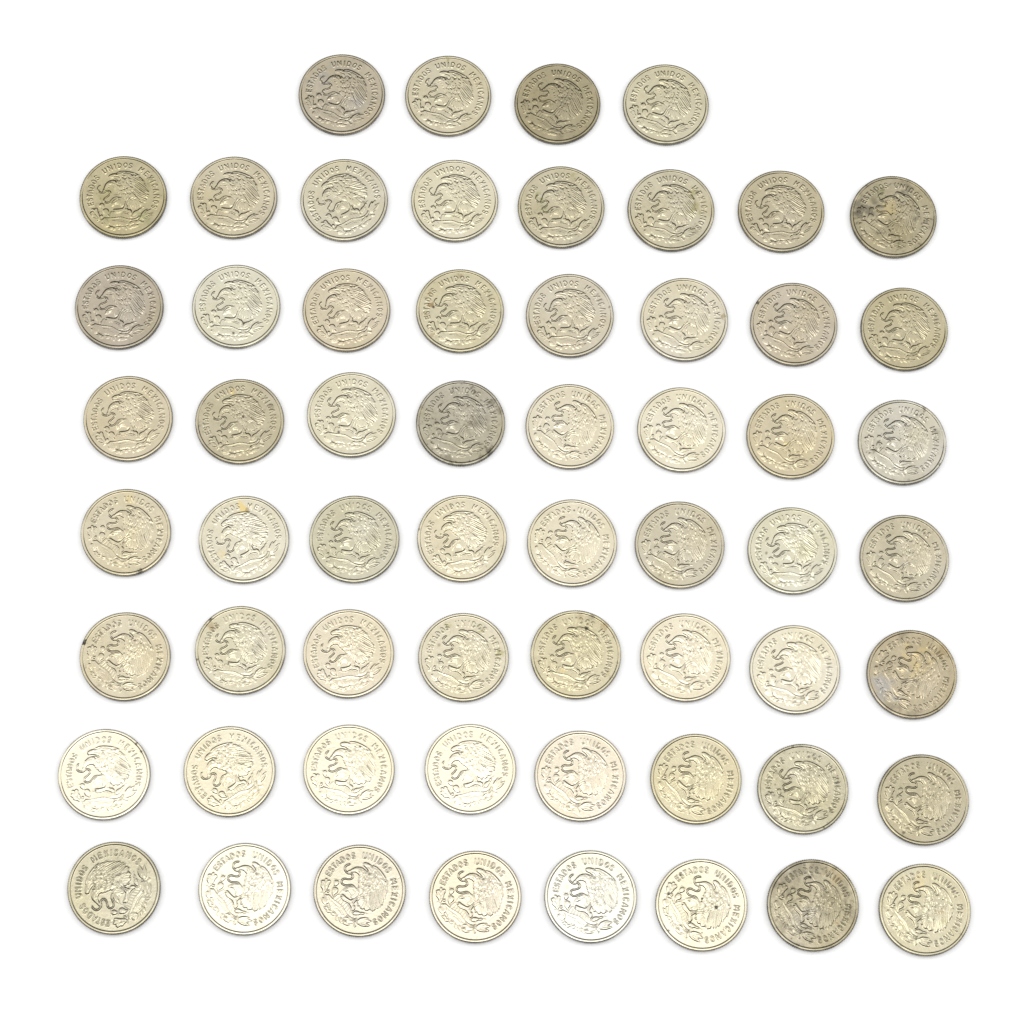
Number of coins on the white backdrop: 60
